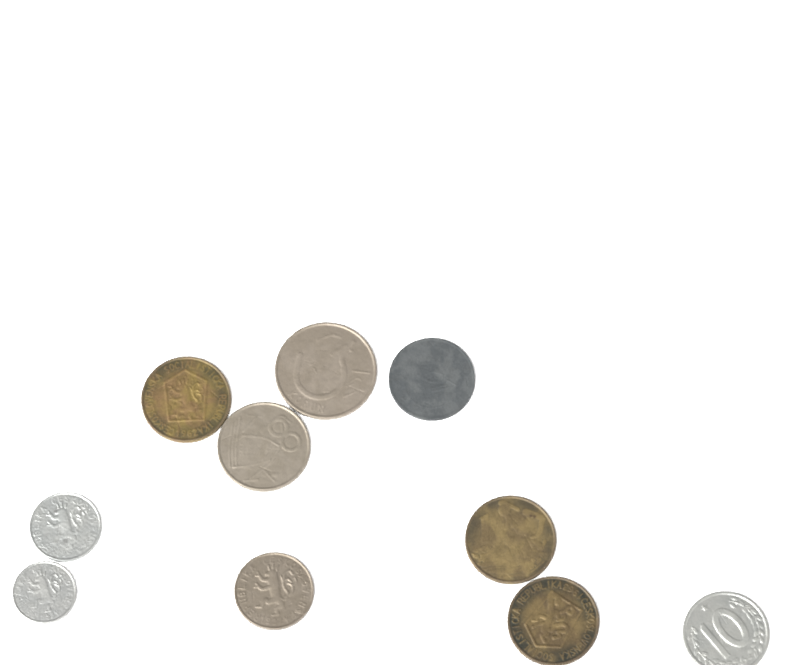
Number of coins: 10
